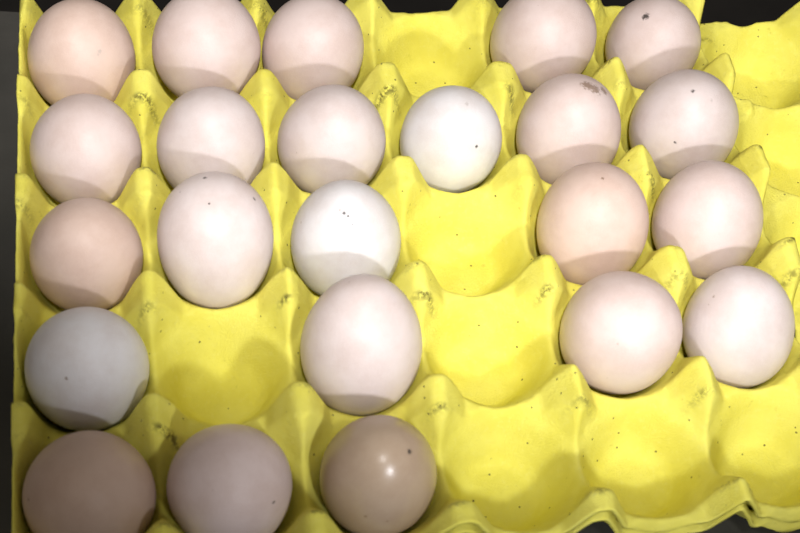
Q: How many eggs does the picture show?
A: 23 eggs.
